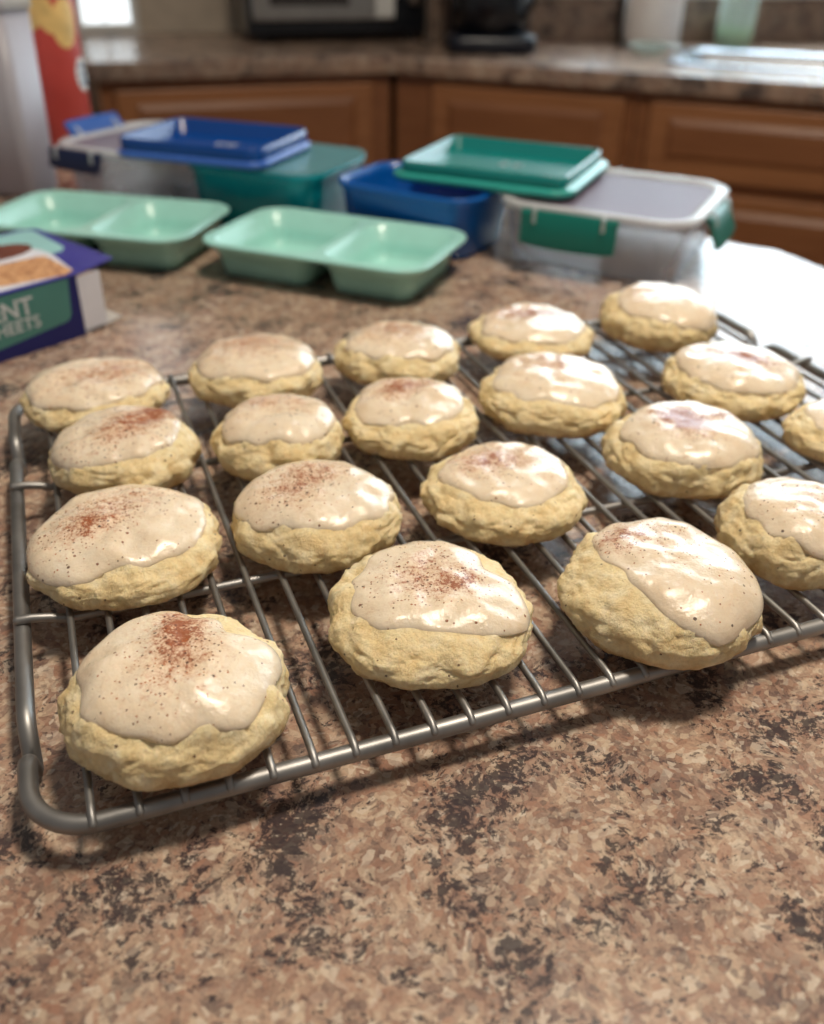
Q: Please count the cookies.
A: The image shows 19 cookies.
